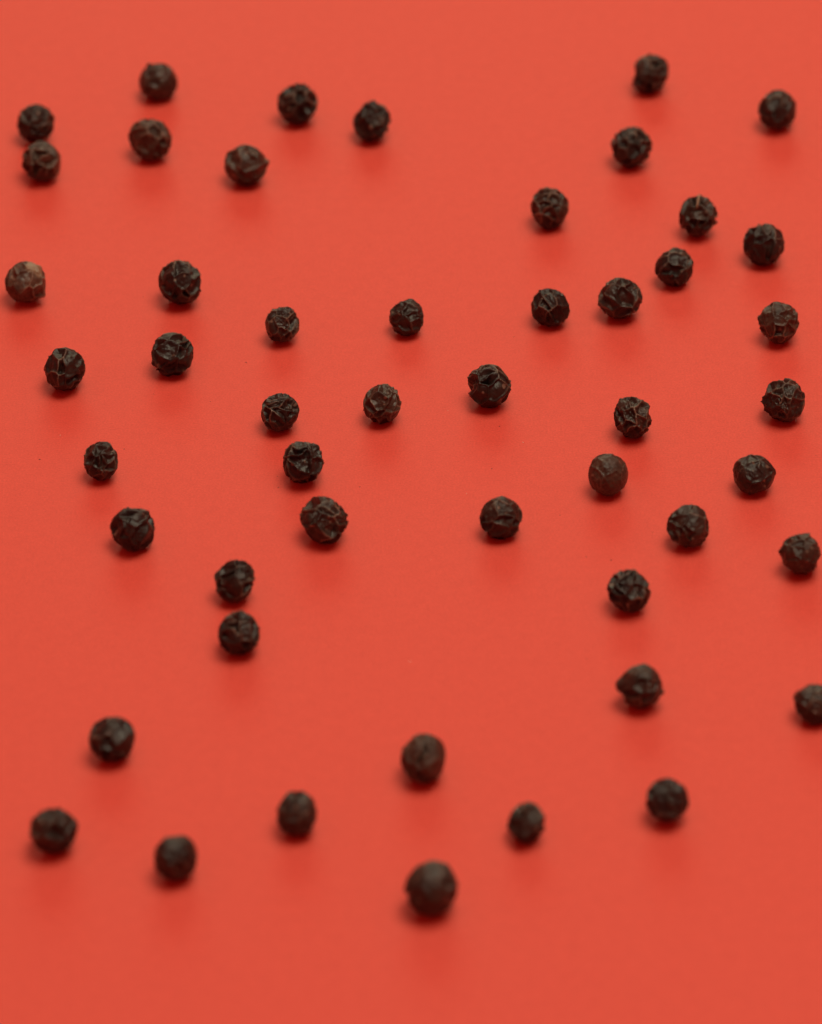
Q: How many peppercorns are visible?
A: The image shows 50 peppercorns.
